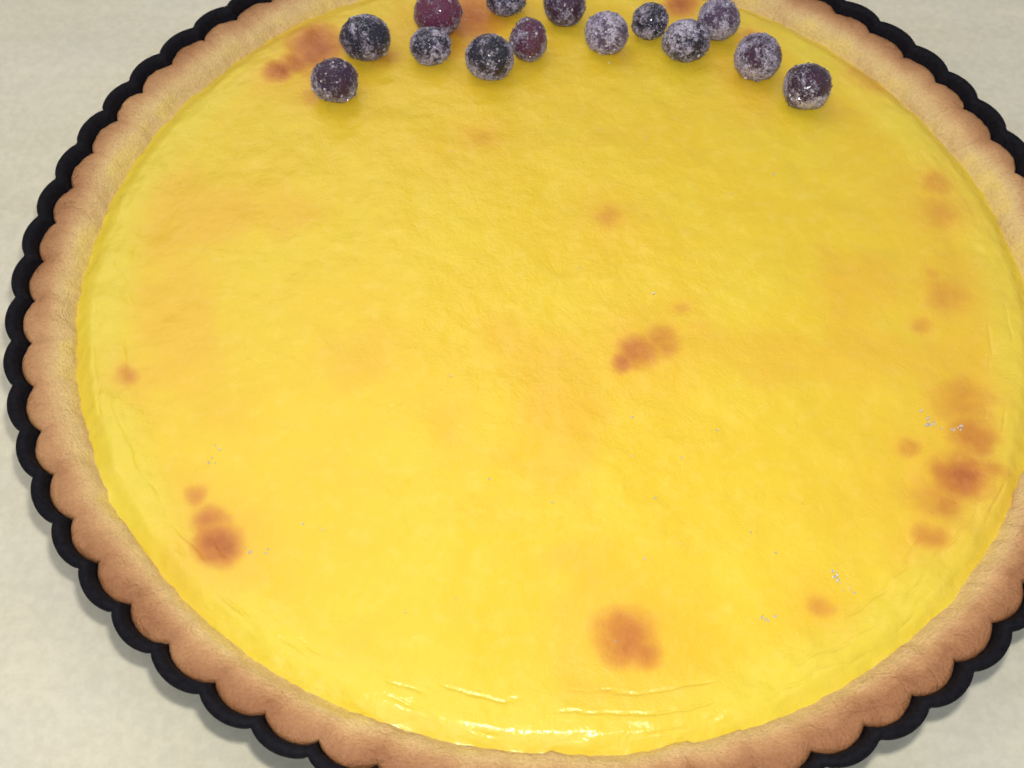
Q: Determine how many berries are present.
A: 14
